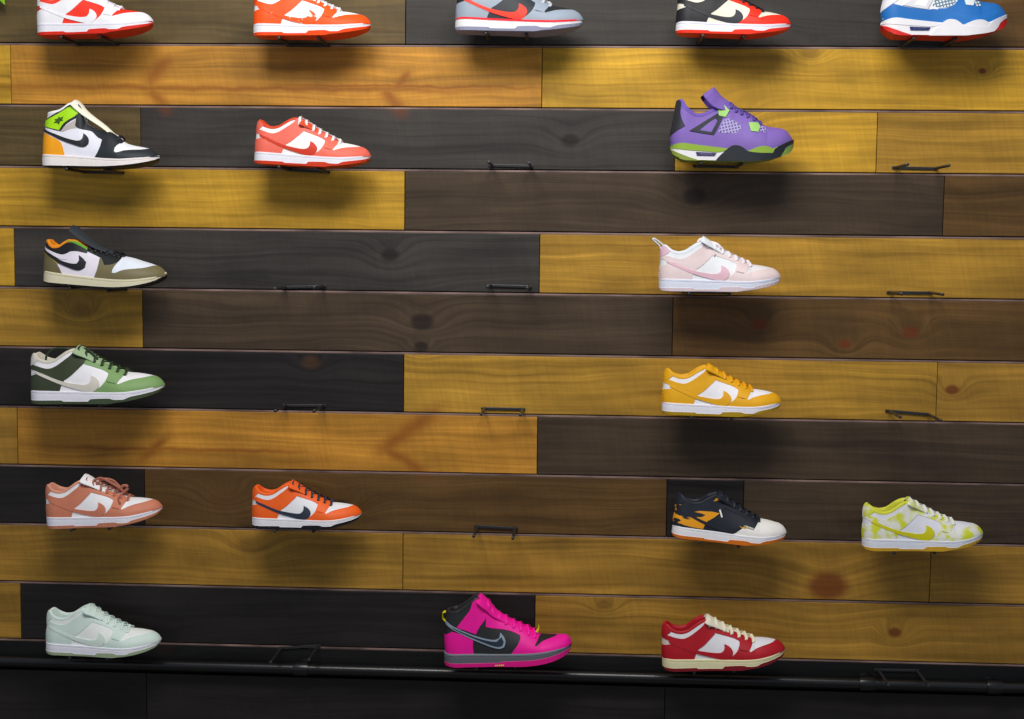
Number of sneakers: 19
